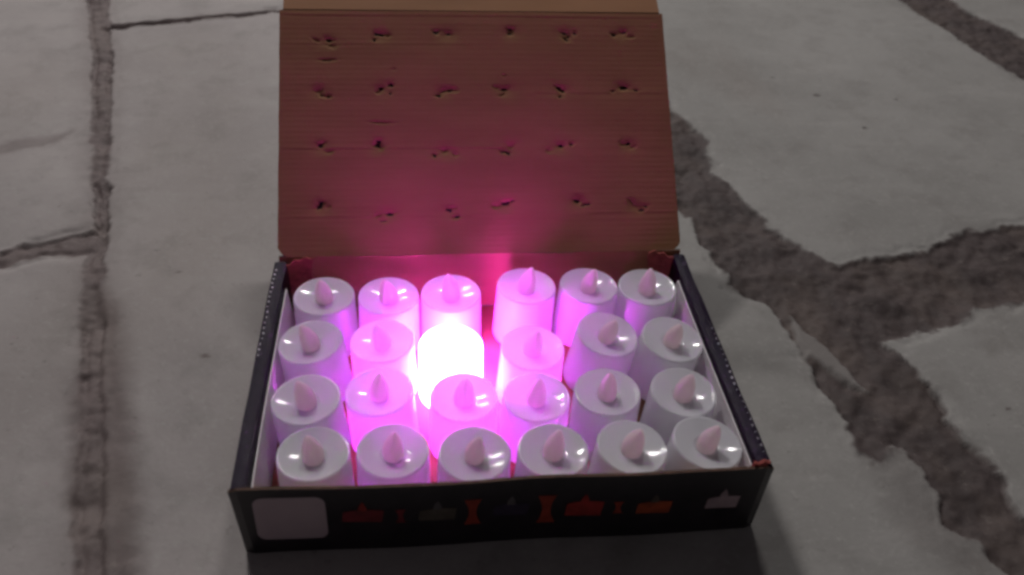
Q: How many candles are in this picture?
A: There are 24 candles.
